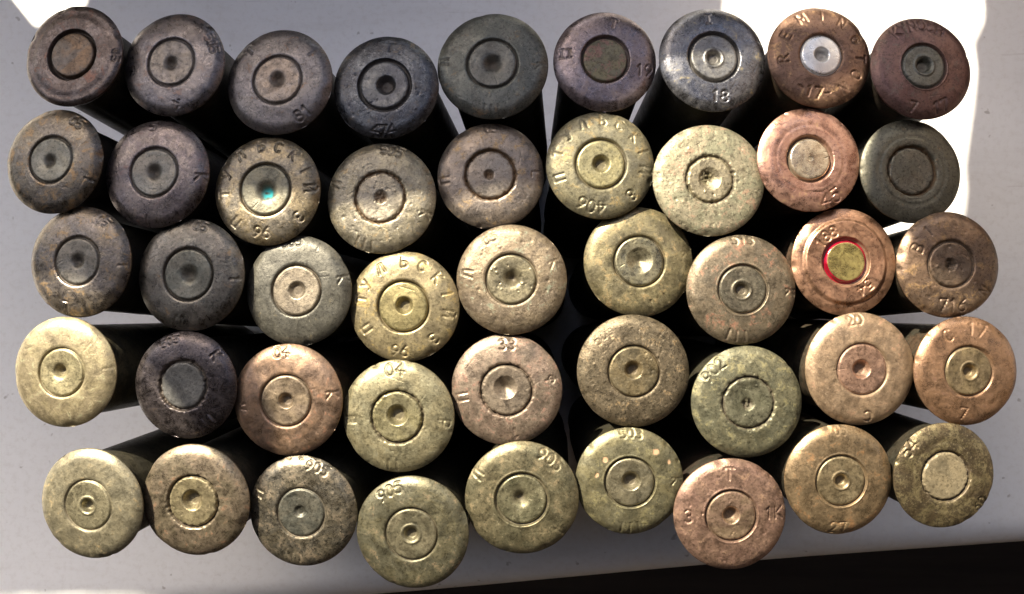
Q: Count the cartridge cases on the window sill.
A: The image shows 45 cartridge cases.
